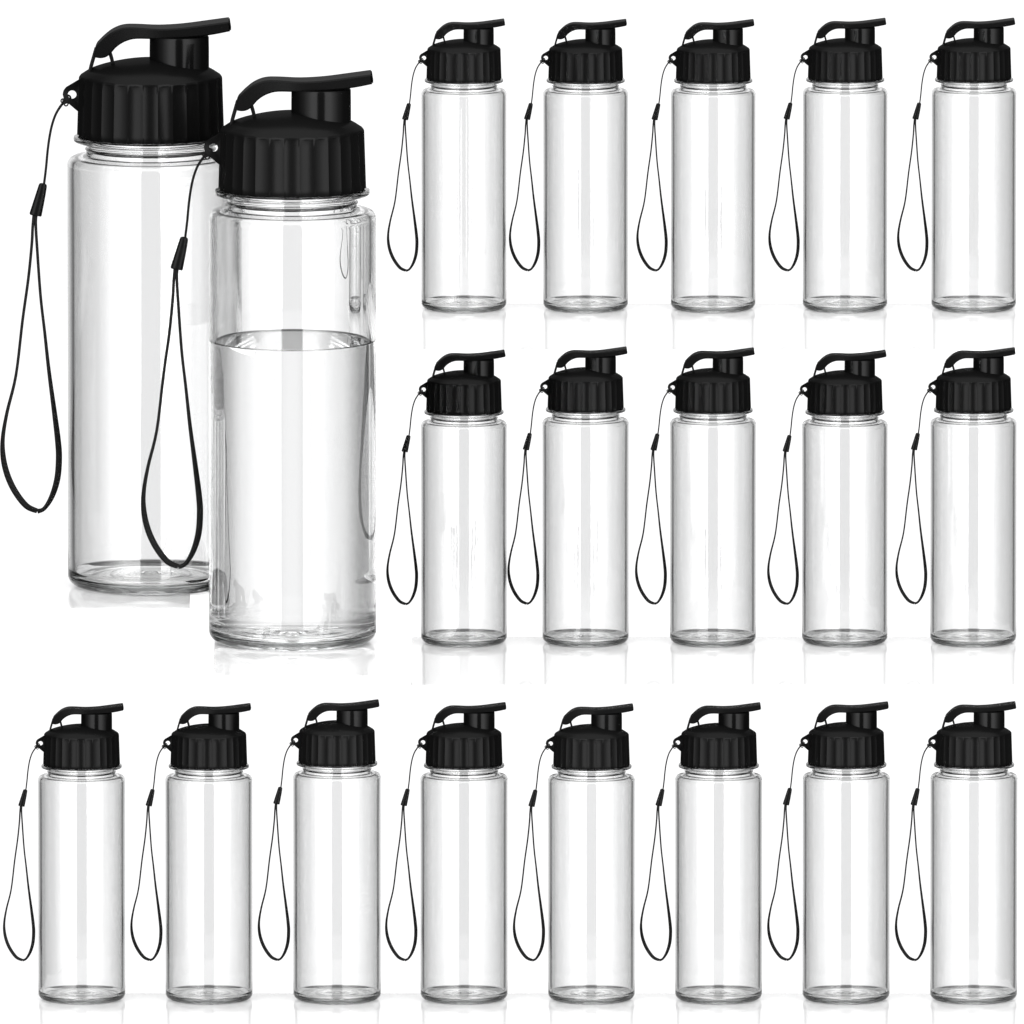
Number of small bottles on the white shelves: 18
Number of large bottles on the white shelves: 2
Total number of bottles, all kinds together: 20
